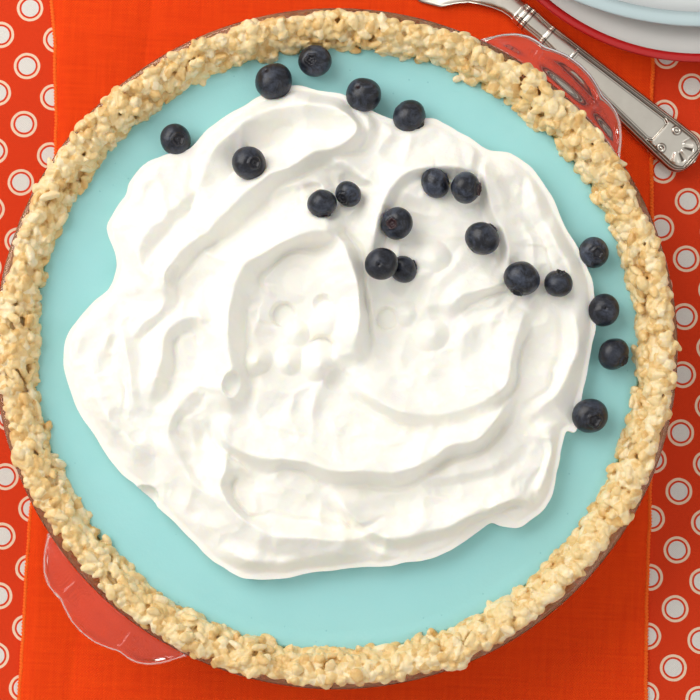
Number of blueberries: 20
